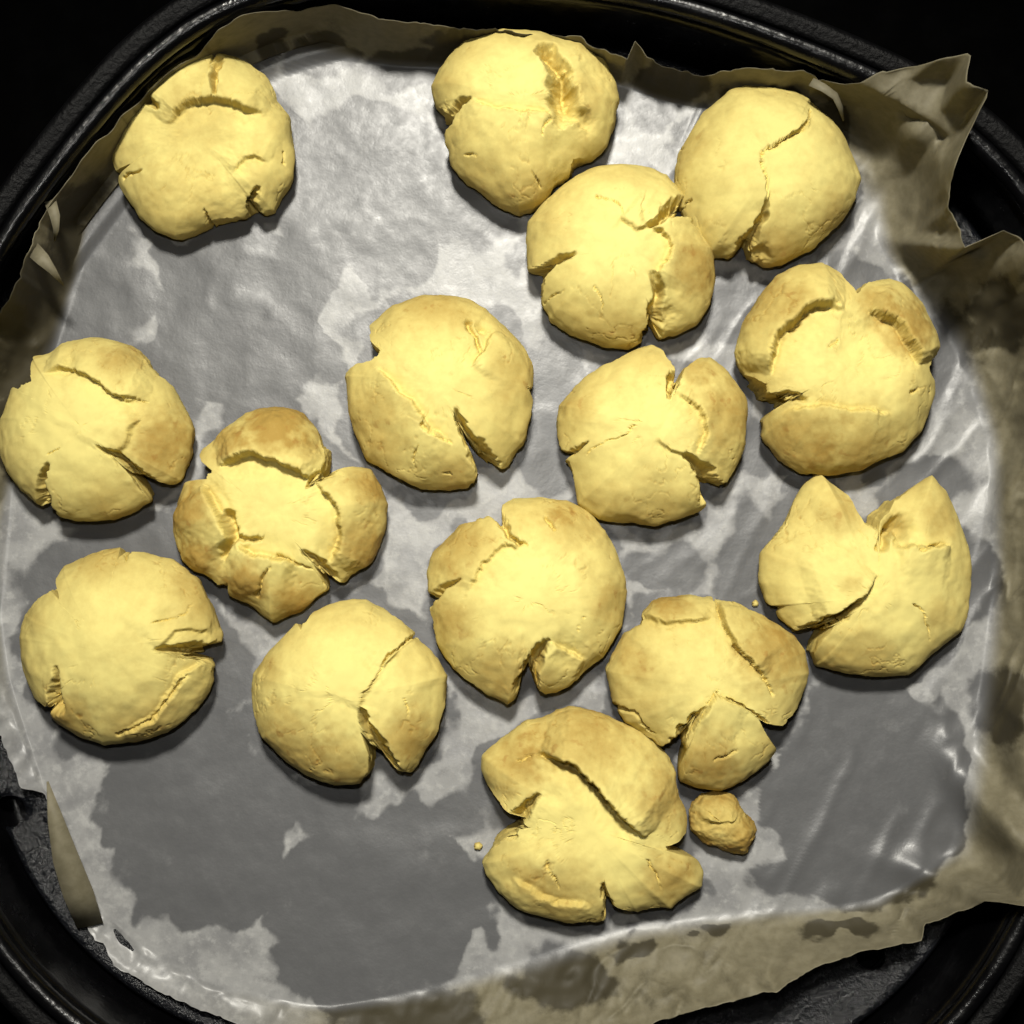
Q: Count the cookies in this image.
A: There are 15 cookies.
